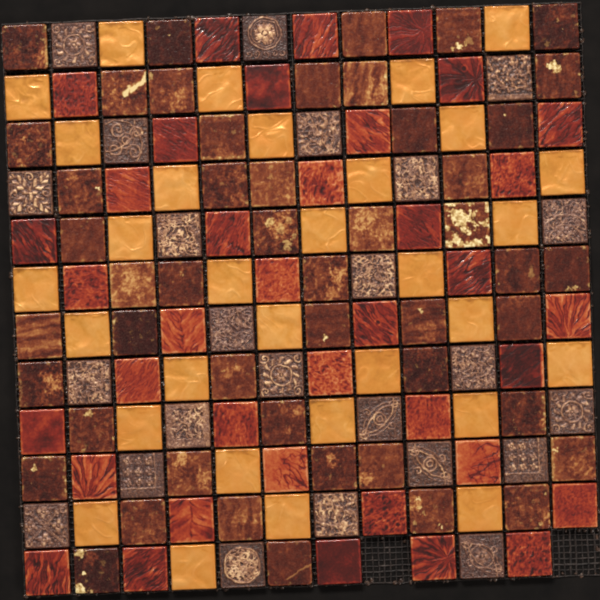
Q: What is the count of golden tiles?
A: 31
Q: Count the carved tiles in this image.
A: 24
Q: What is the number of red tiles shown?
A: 38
